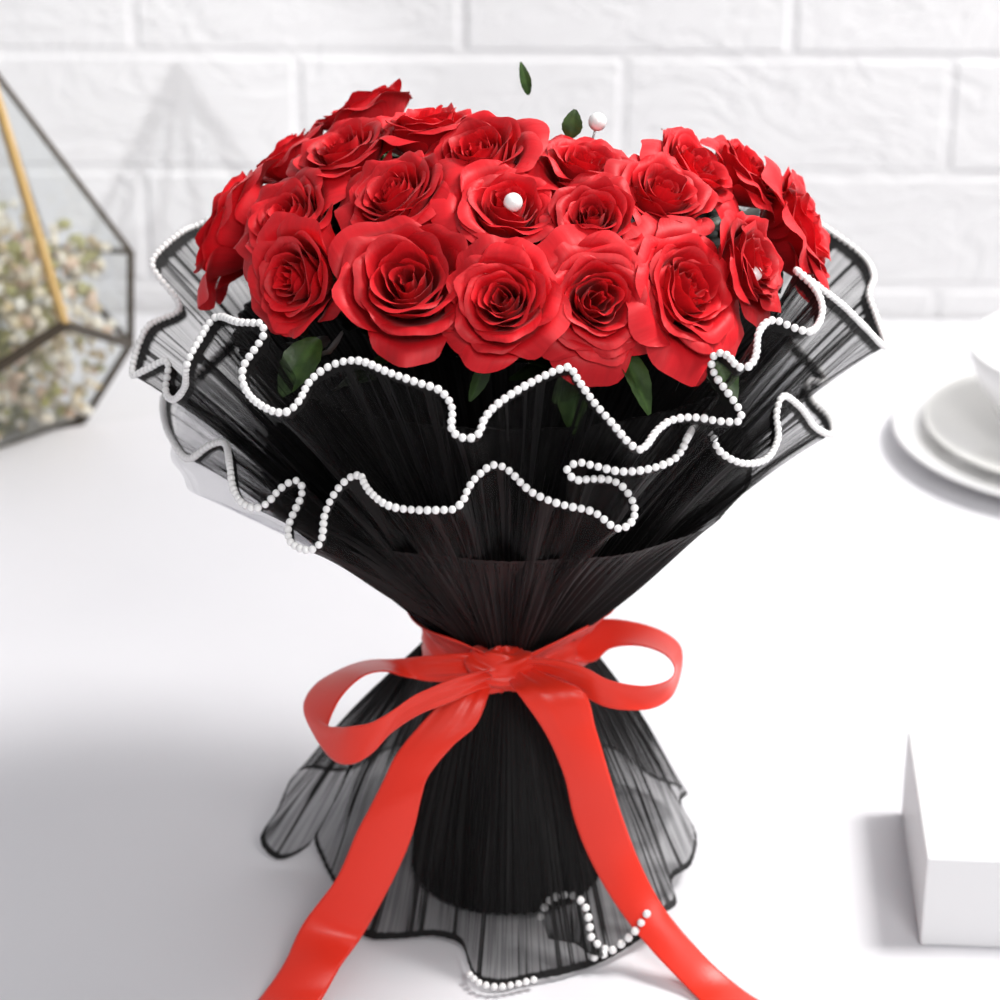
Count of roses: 21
